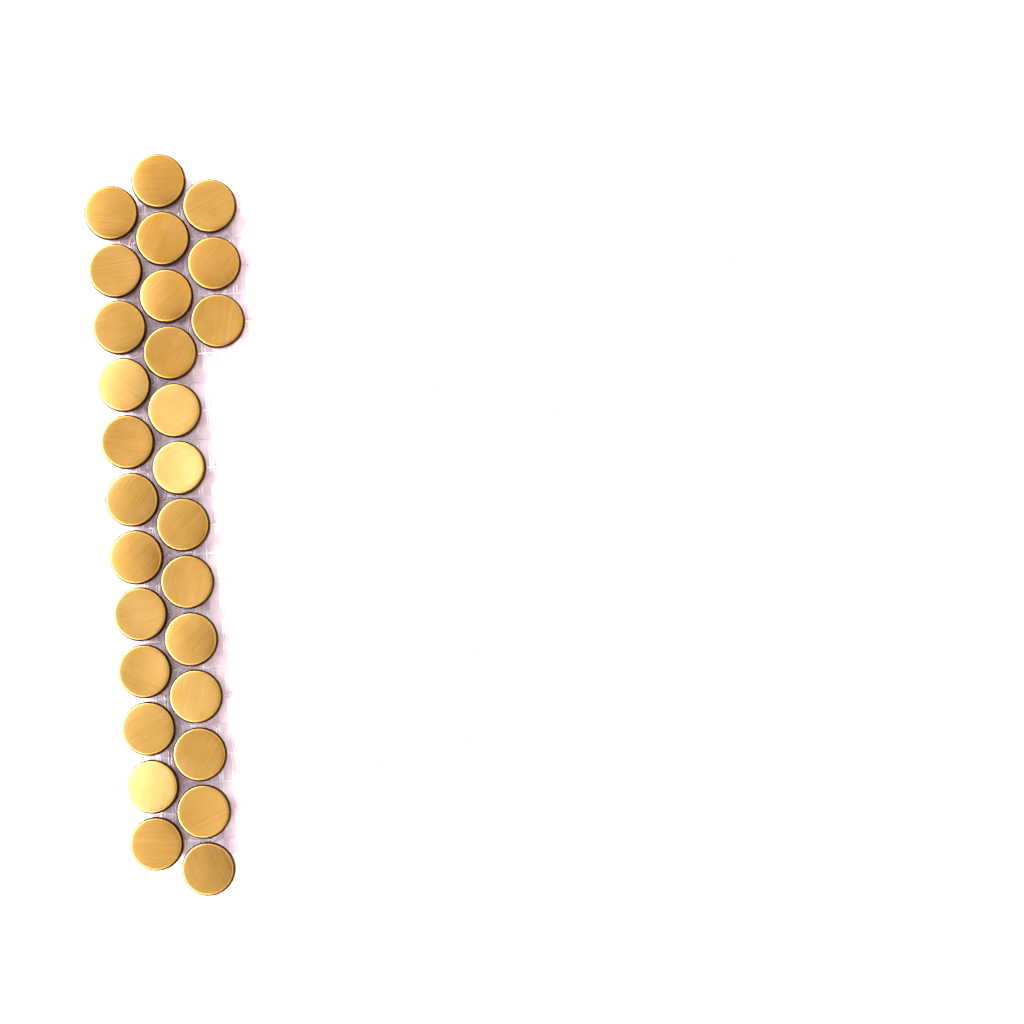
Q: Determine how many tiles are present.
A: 28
